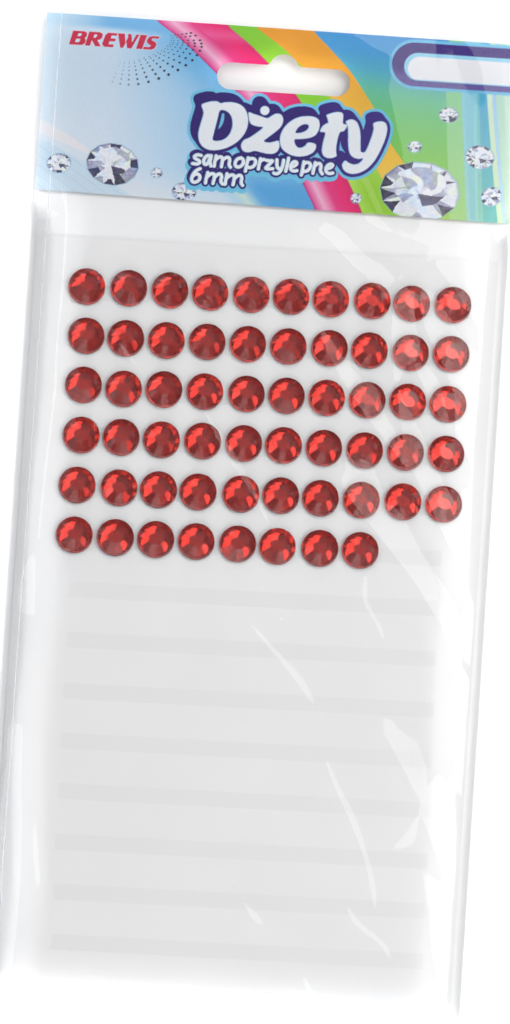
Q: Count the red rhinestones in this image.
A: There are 58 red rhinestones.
